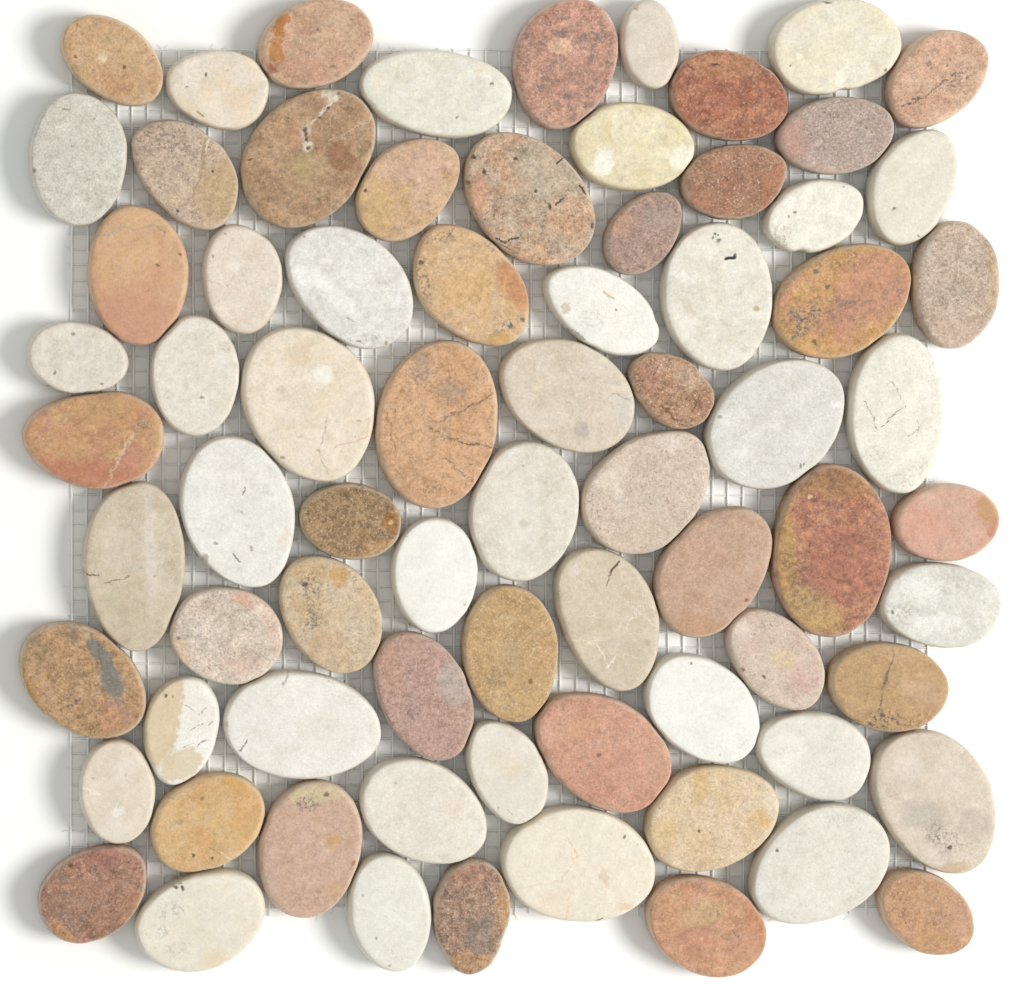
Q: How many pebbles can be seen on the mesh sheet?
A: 75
